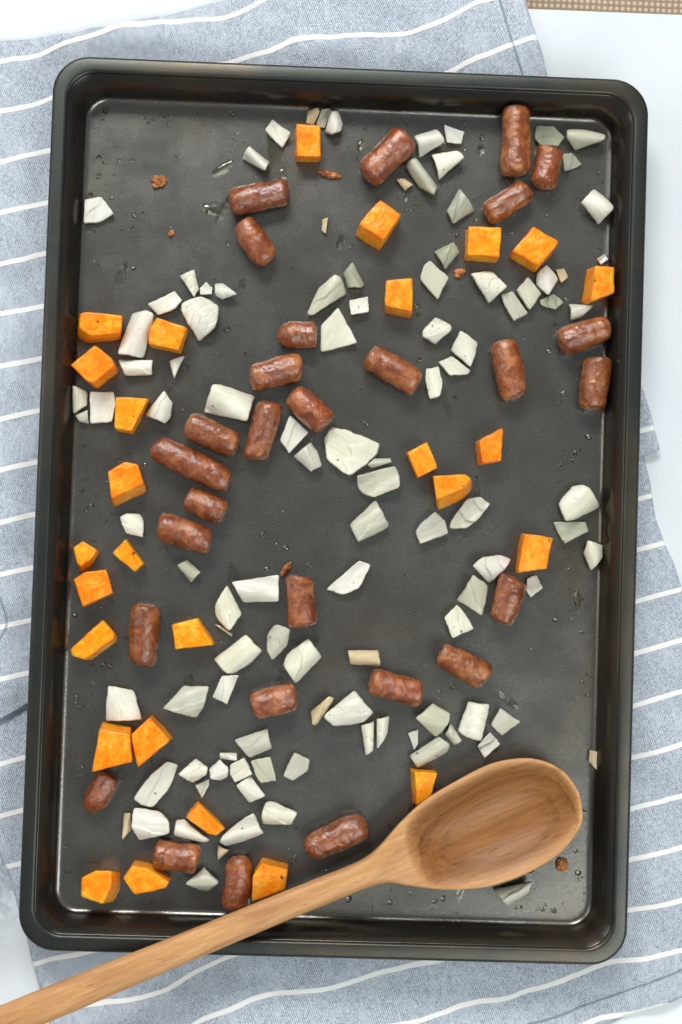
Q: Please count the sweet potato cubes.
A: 27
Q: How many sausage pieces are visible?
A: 28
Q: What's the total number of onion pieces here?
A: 106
